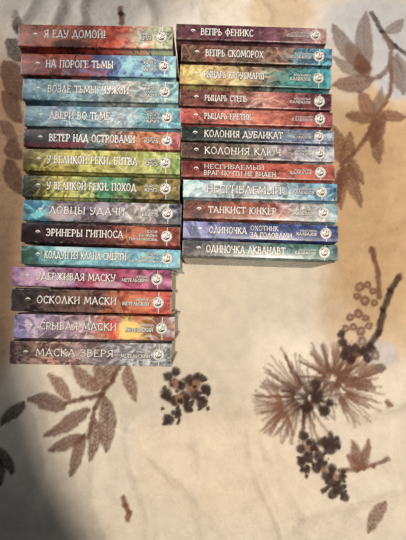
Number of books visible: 26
